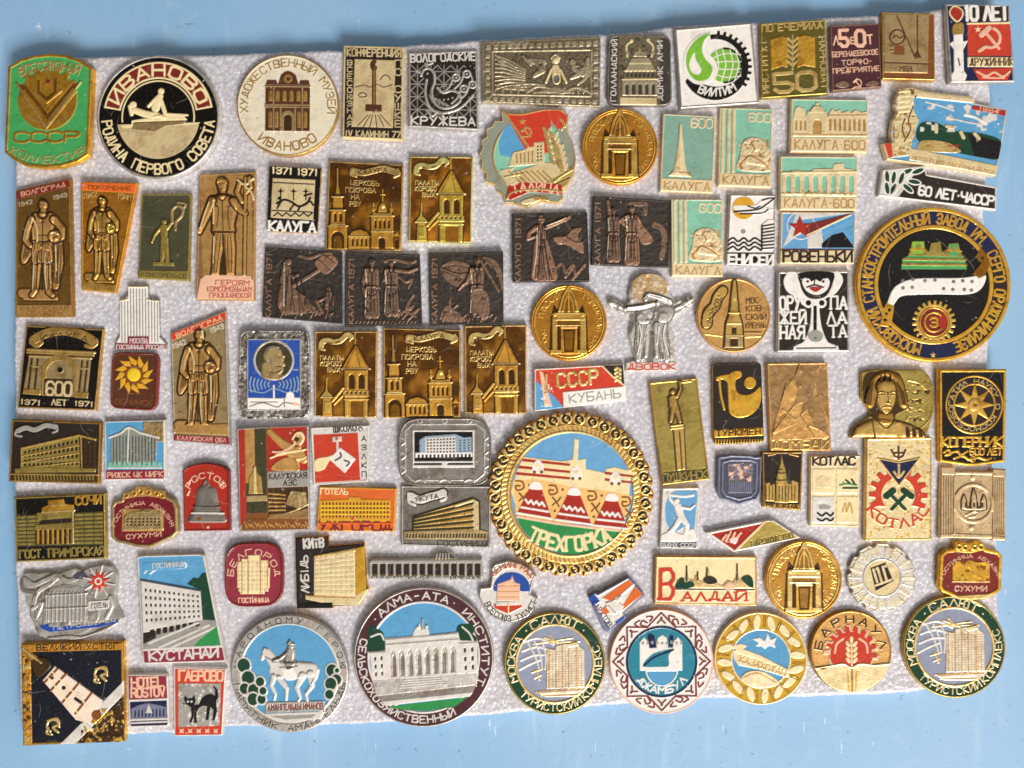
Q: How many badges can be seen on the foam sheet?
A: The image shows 93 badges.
